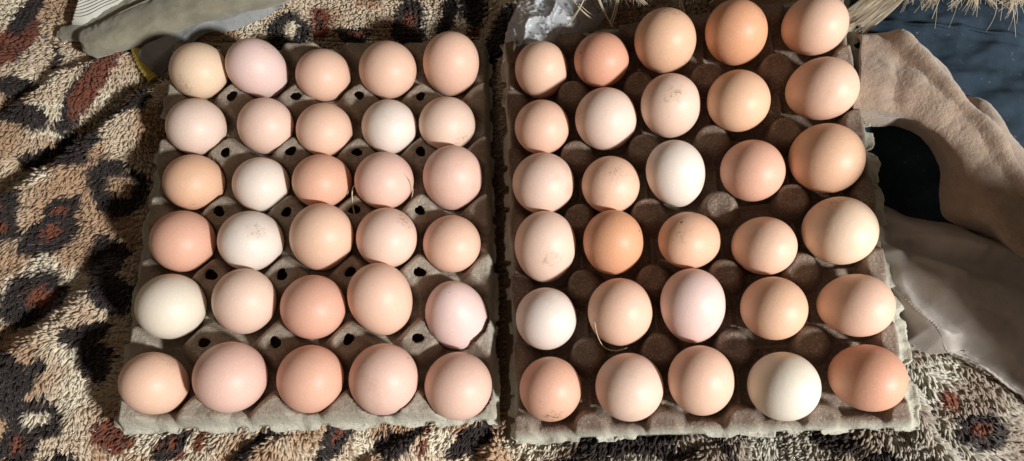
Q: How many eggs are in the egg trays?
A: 60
